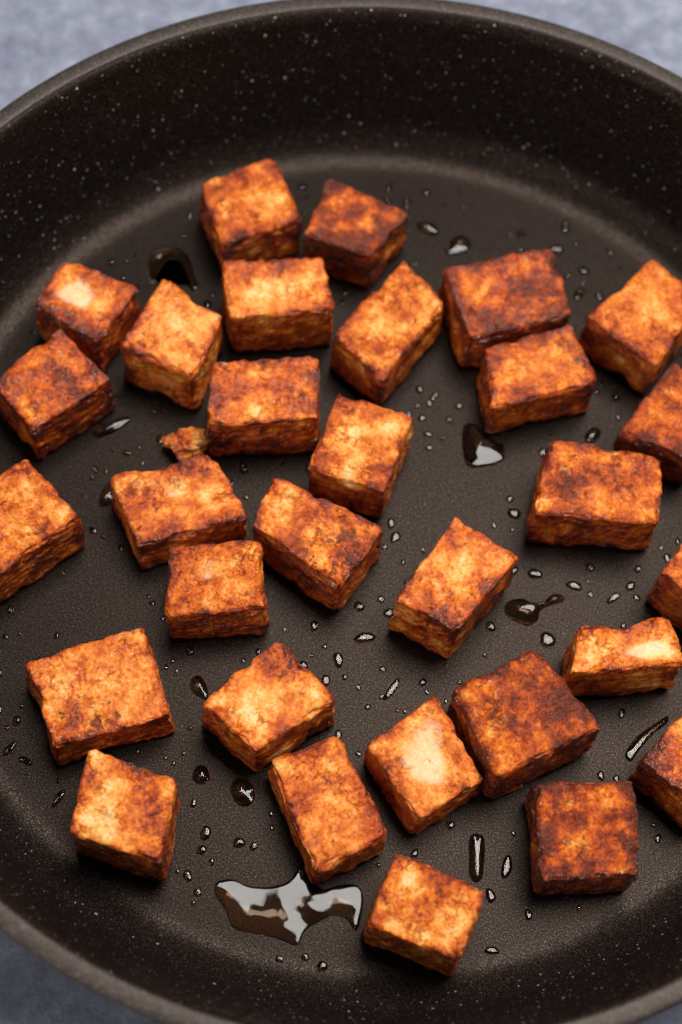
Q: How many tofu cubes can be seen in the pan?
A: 30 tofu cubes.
